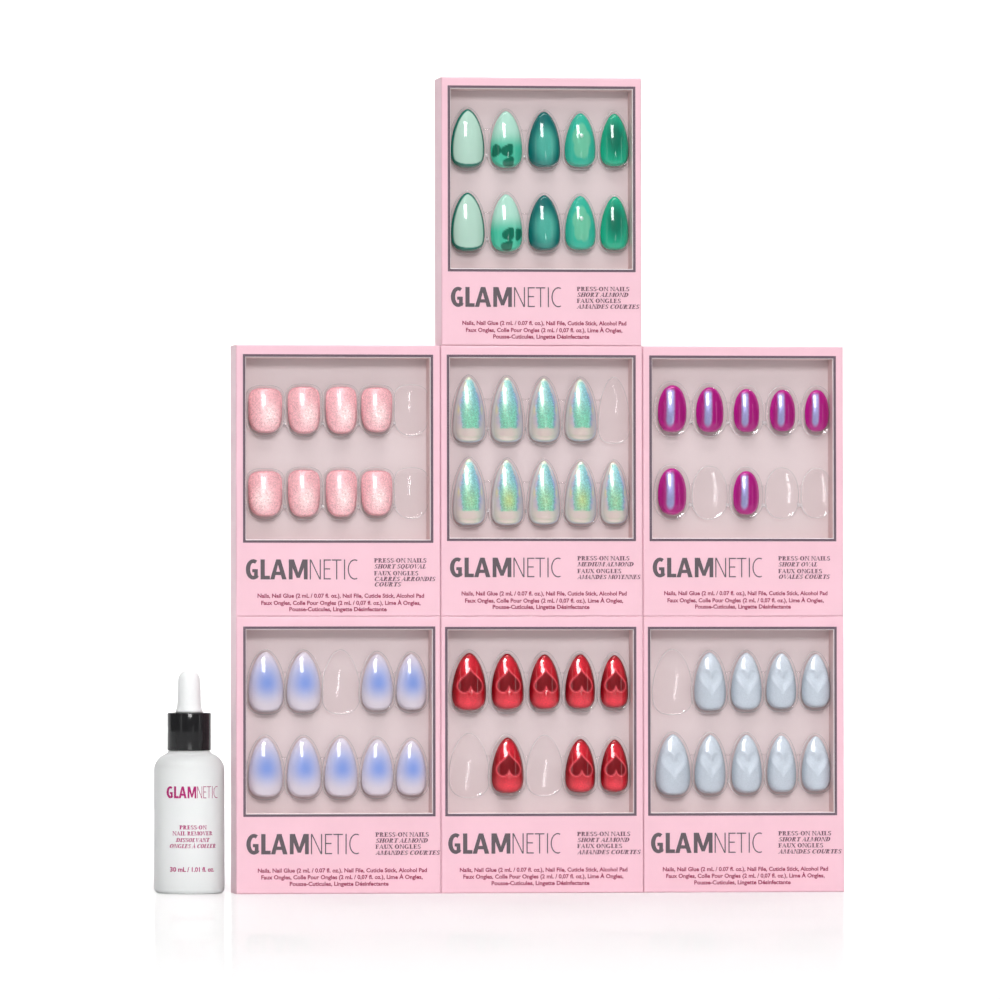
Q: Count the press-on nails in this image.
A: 60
